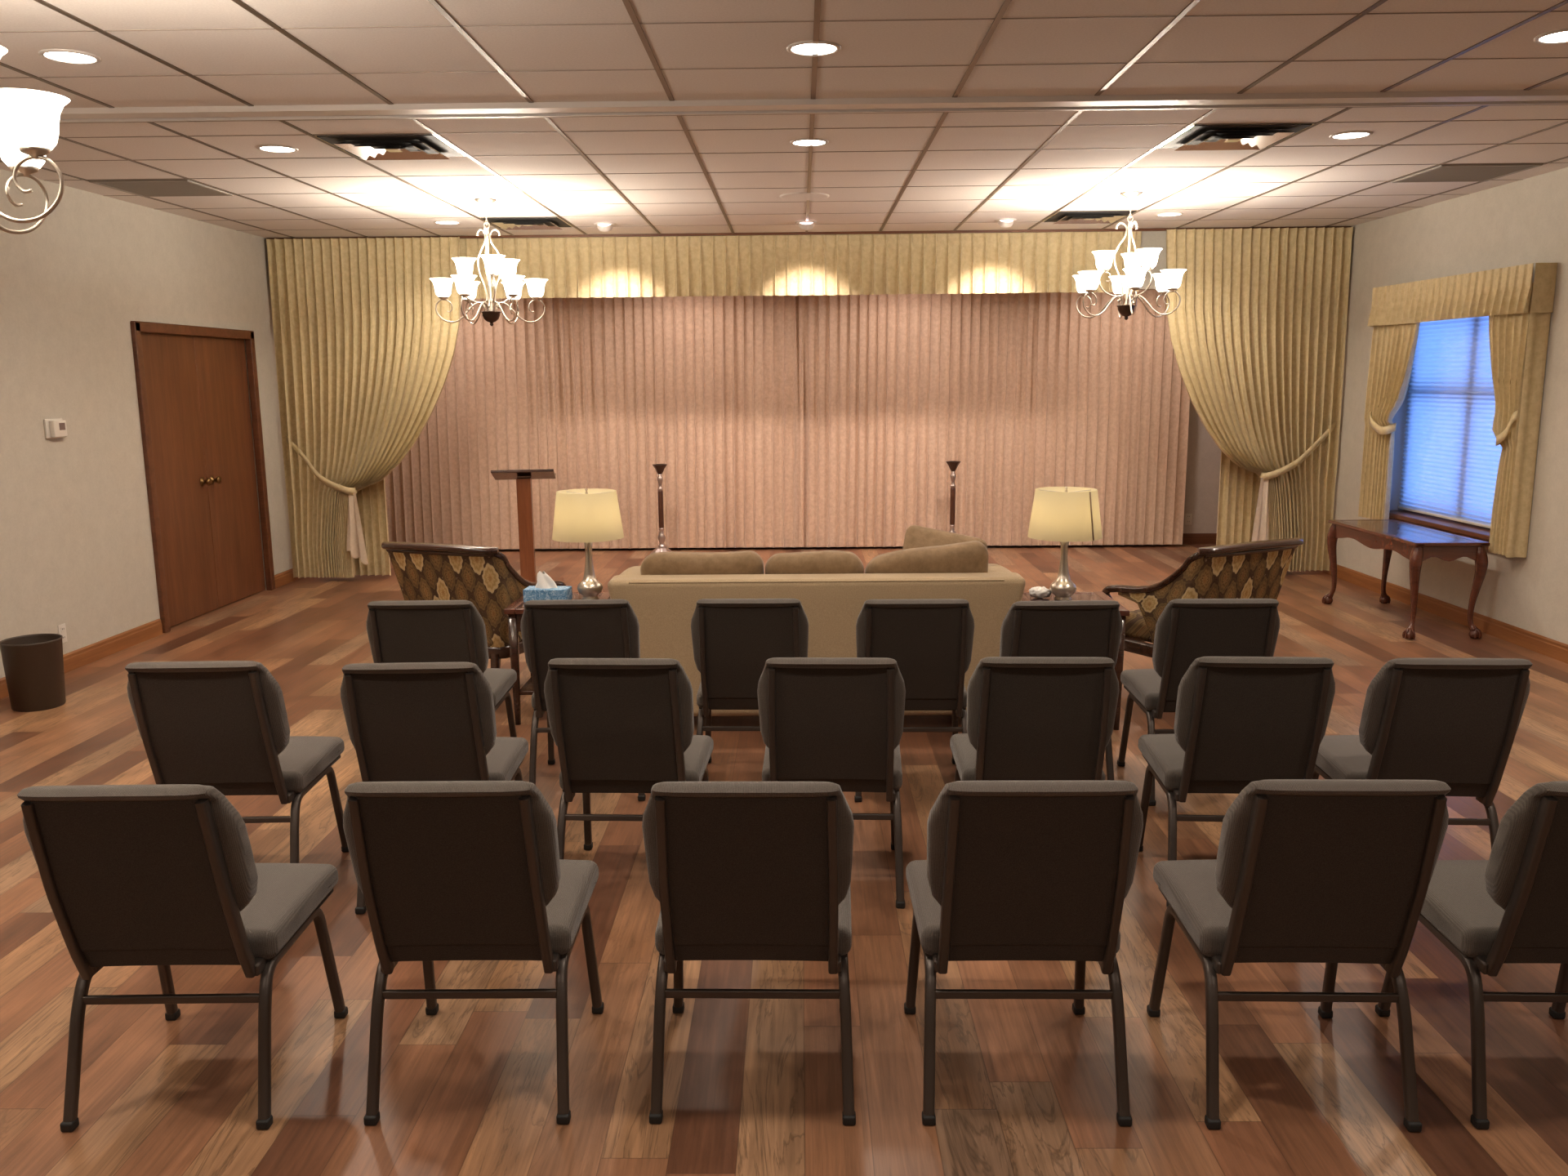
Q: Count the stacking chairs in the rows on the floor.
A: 19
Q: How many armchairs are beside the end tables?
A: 2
